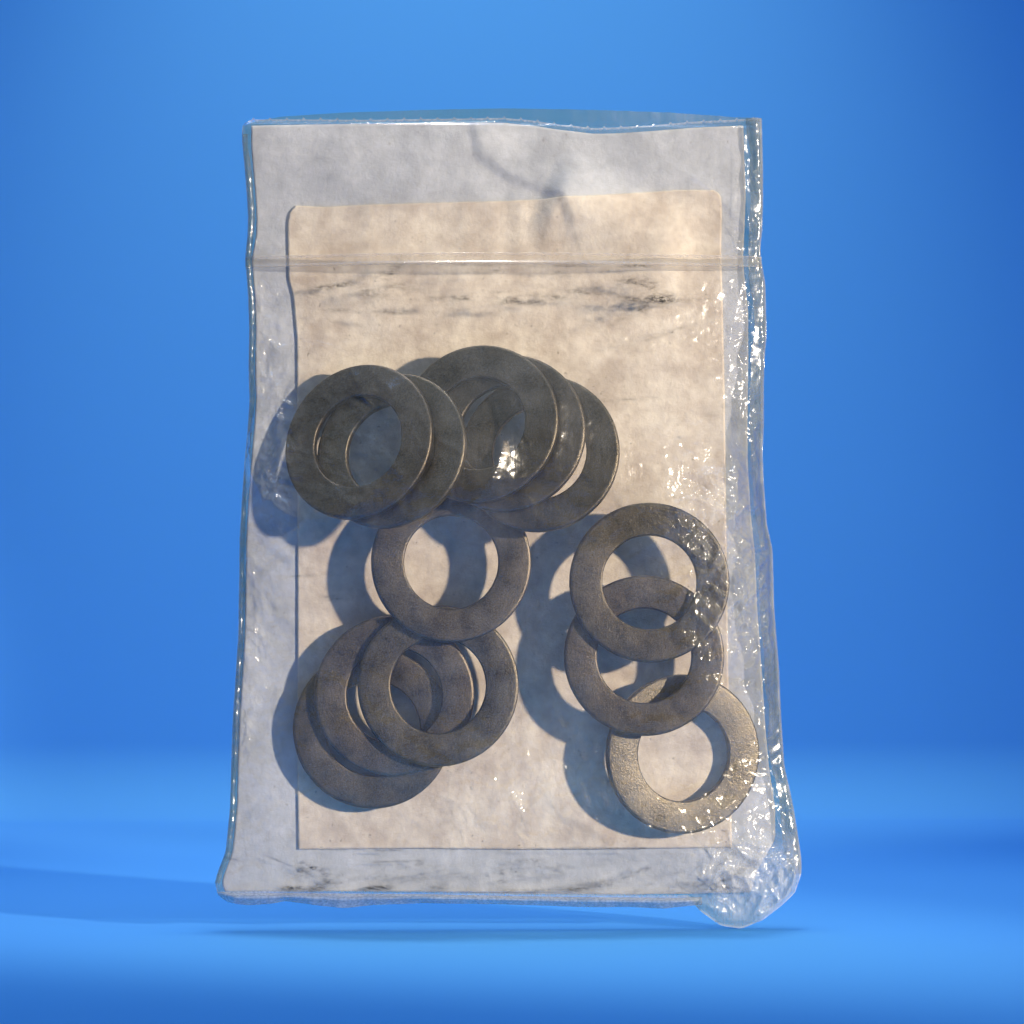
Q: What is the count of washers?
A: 12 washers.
